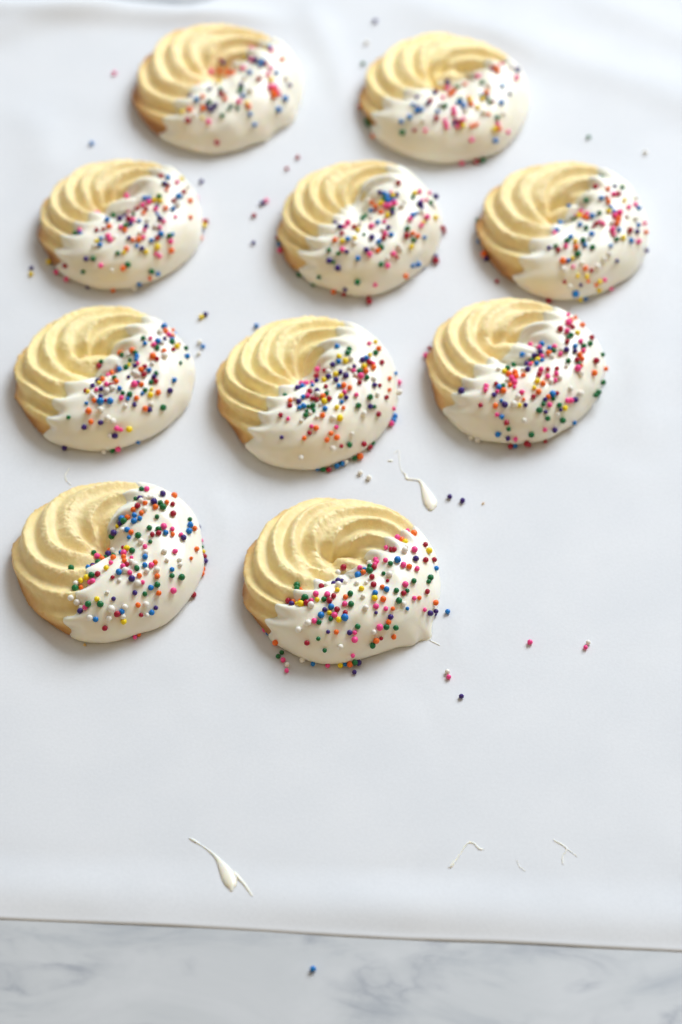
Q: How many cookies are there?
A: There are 10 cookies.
